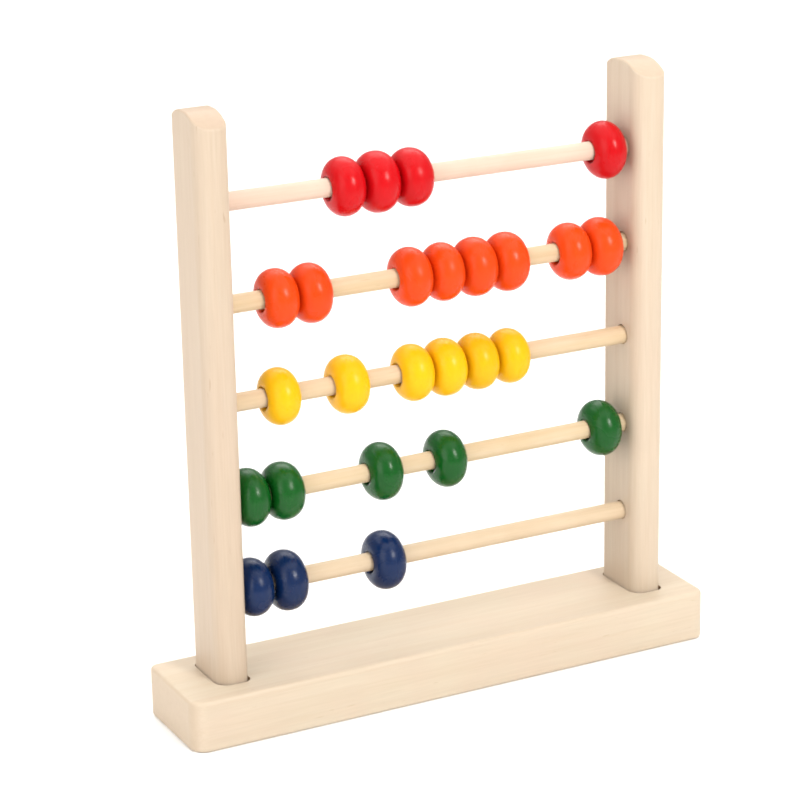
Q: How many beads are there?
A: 26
